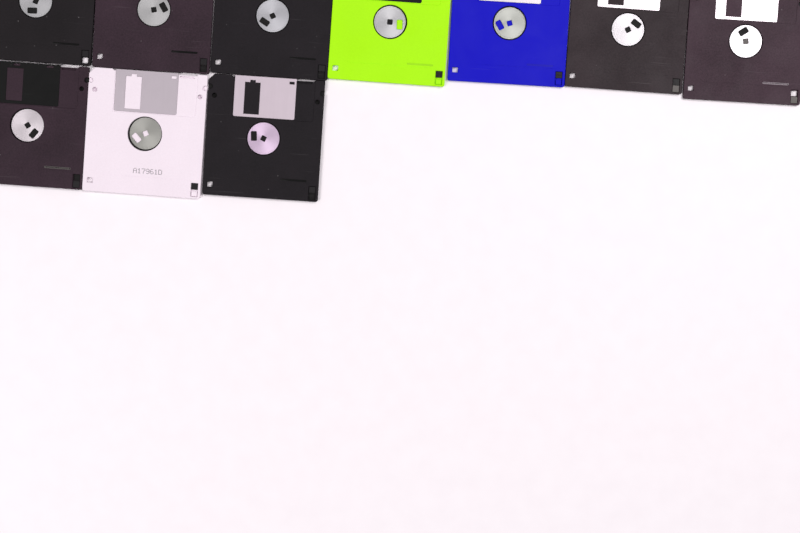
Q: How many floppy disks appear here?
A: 10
